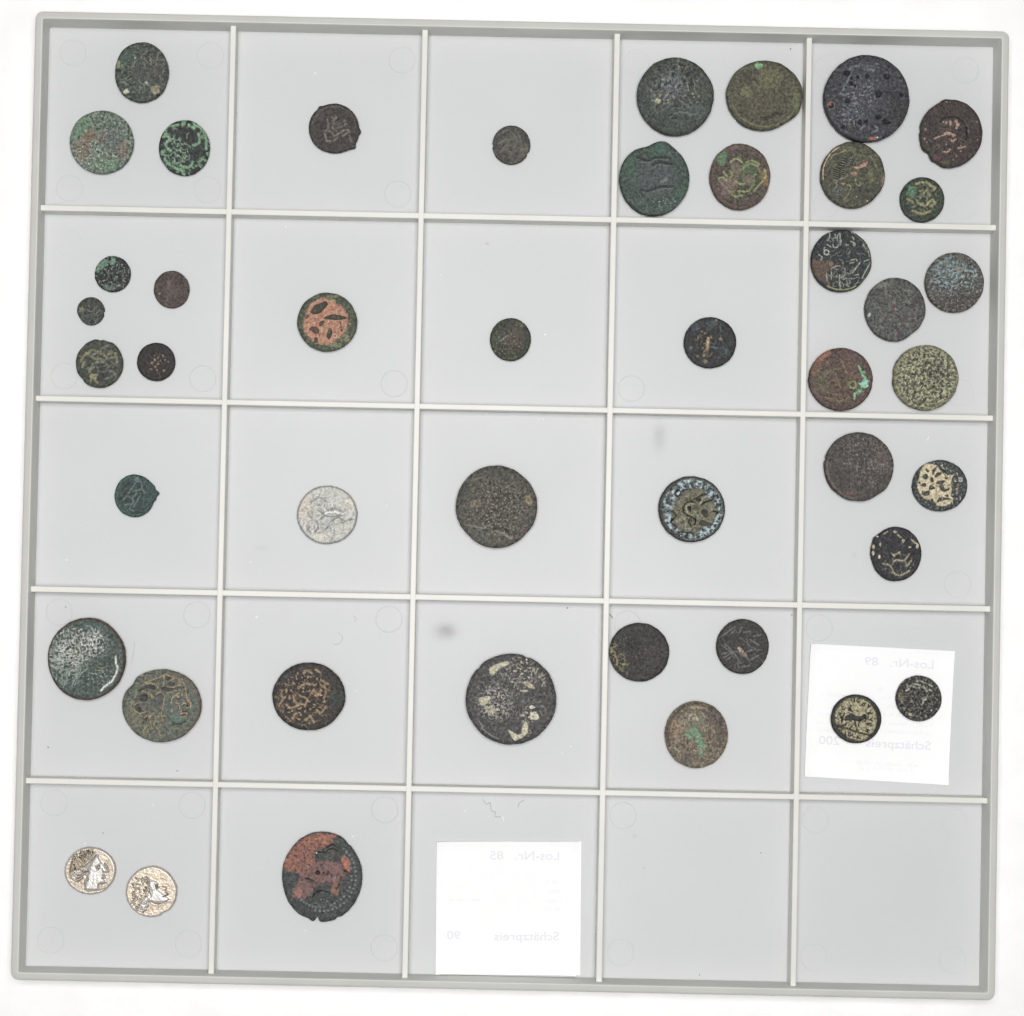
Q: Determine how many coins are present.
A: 45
